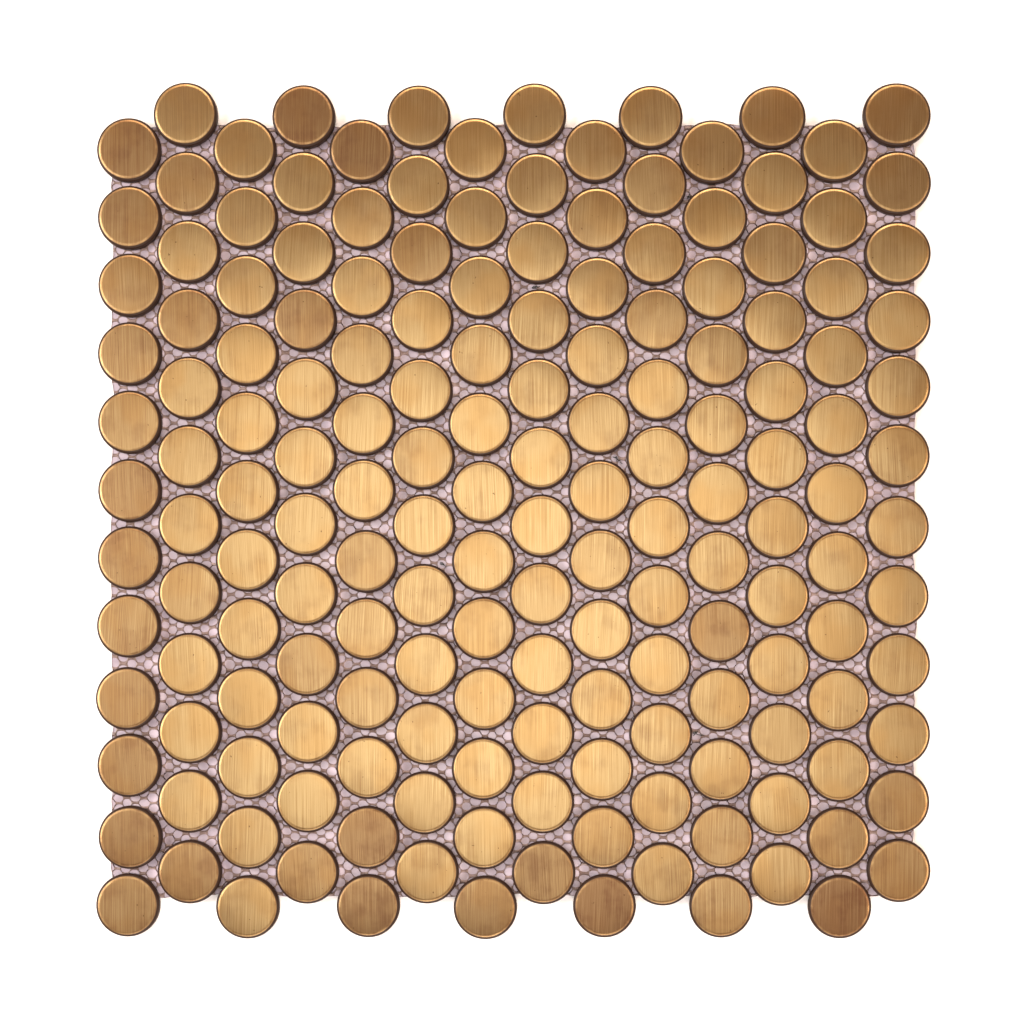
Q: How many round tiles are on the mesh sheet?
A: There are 168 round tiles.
